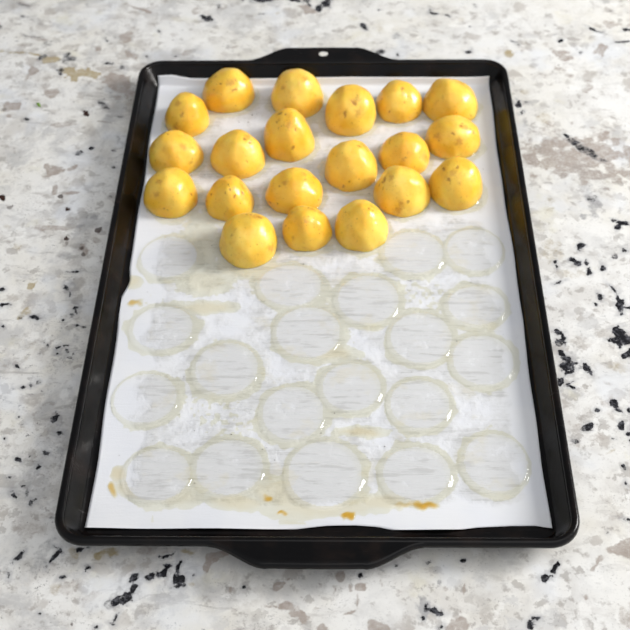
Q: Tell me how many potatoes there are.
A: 20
